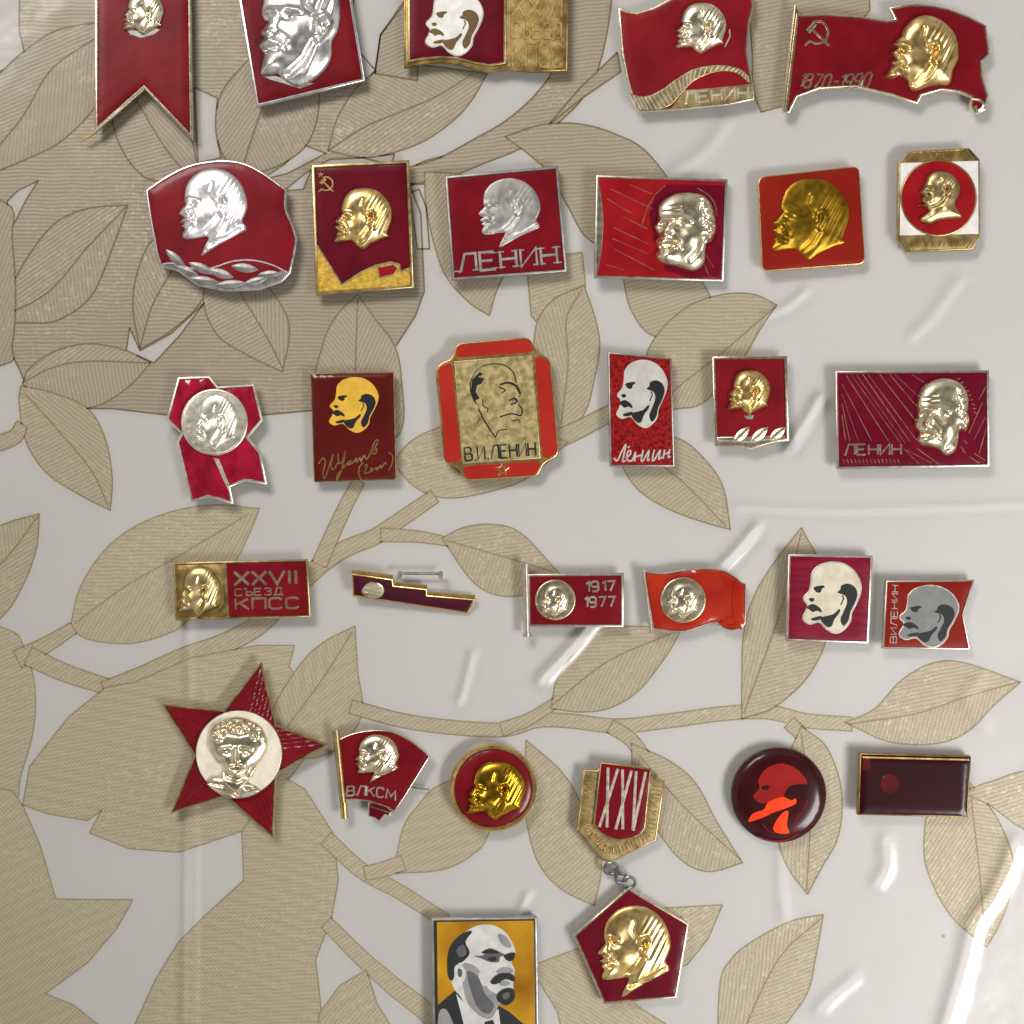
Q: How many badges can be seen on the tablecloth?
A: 30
